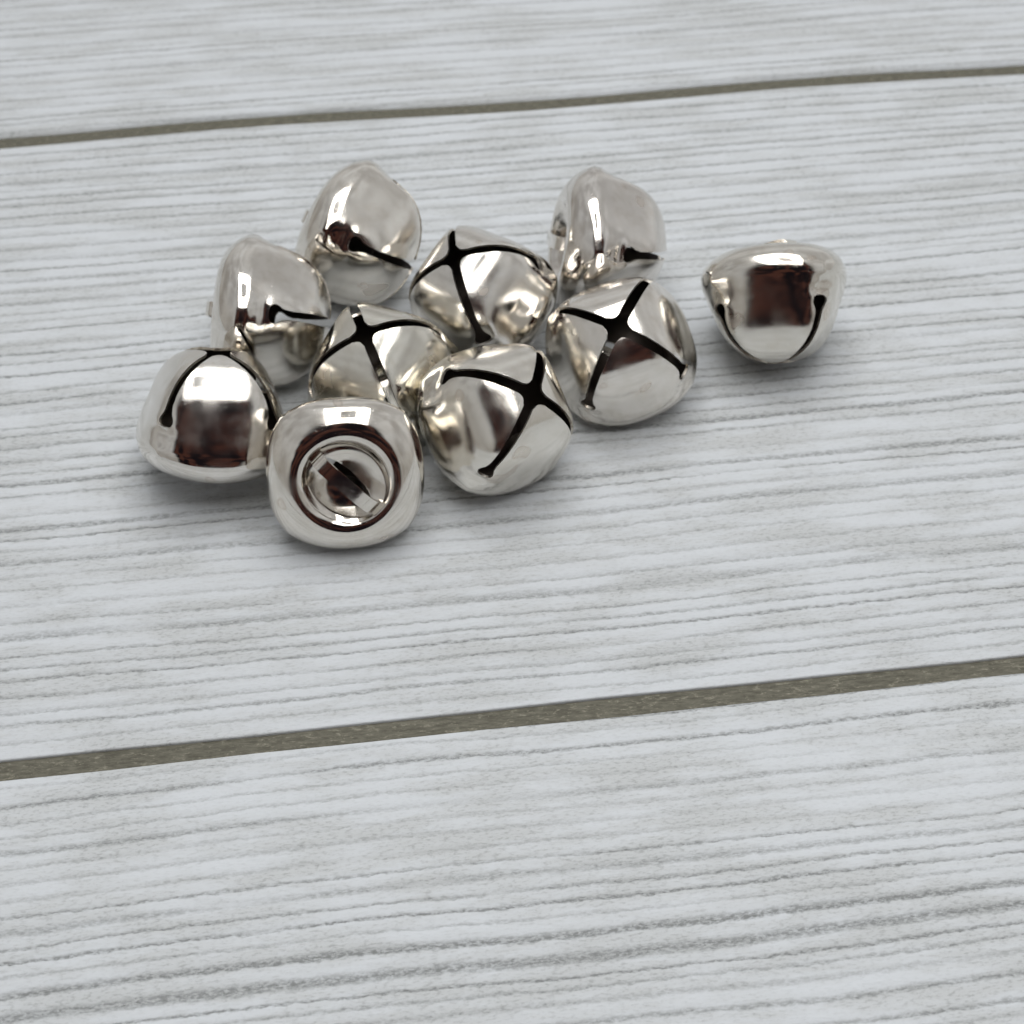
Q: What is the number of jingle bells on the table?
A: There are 10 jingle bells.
